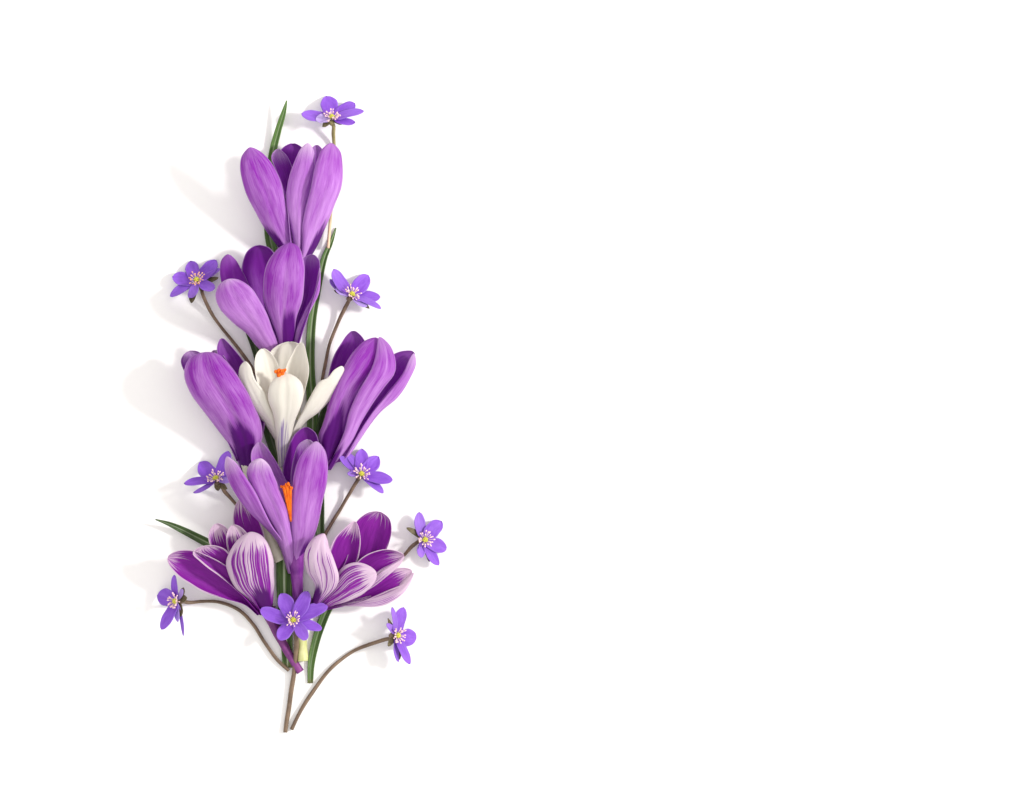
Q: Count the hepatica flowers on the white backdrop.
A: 9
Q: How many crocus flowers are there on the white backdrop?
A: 8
